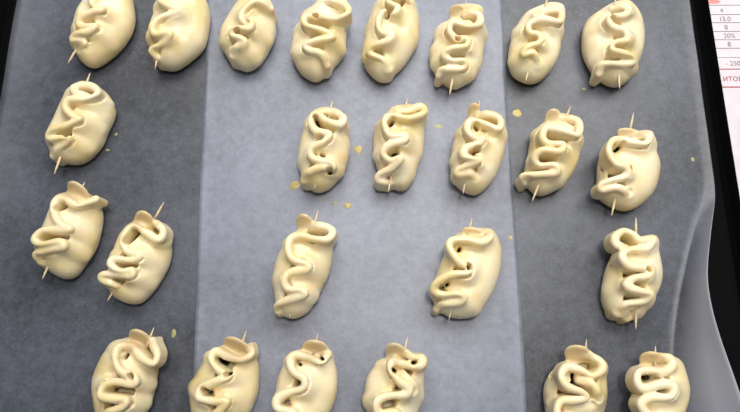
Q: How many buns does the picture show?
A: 25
